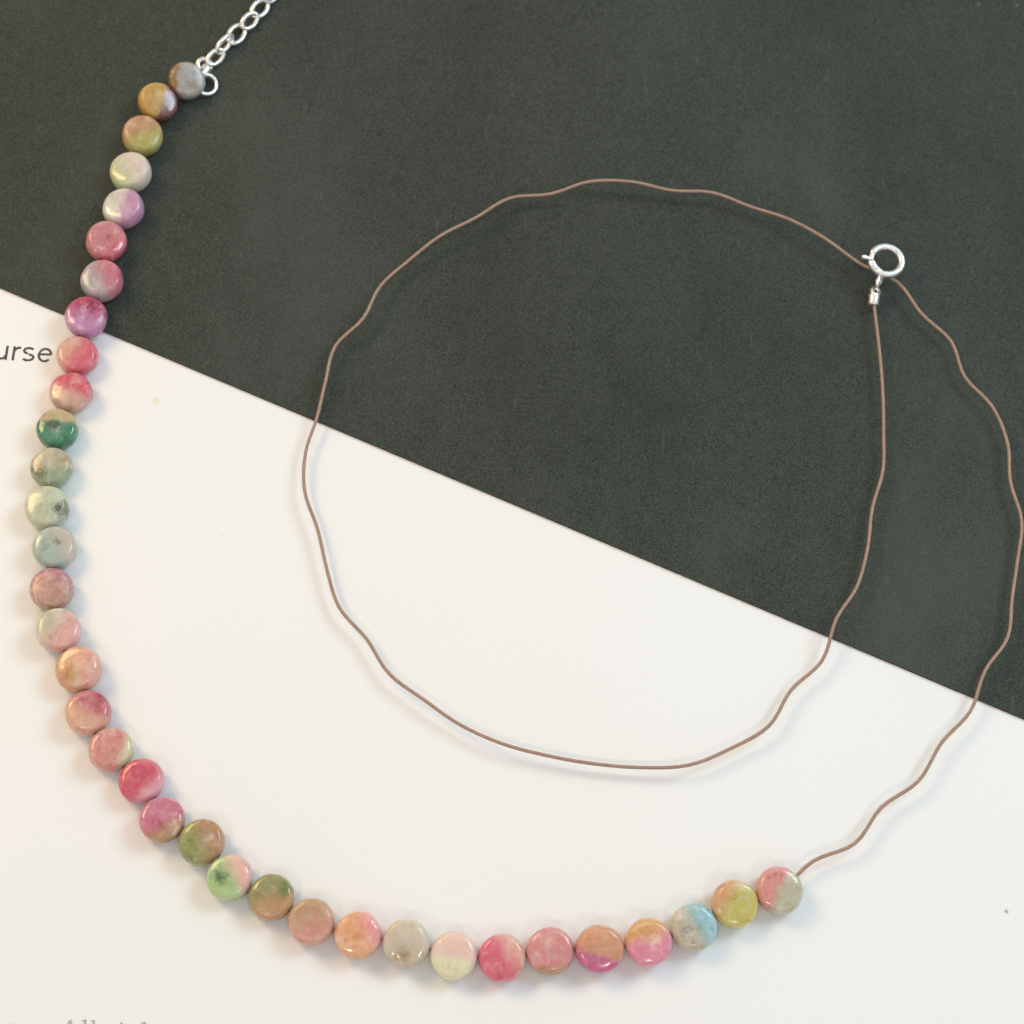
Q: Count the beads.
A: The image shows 35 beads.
